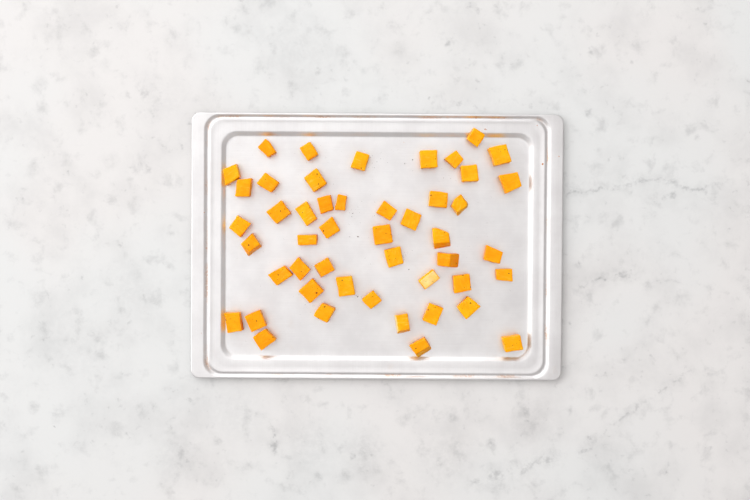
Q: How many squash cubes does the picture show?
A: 48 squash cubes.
